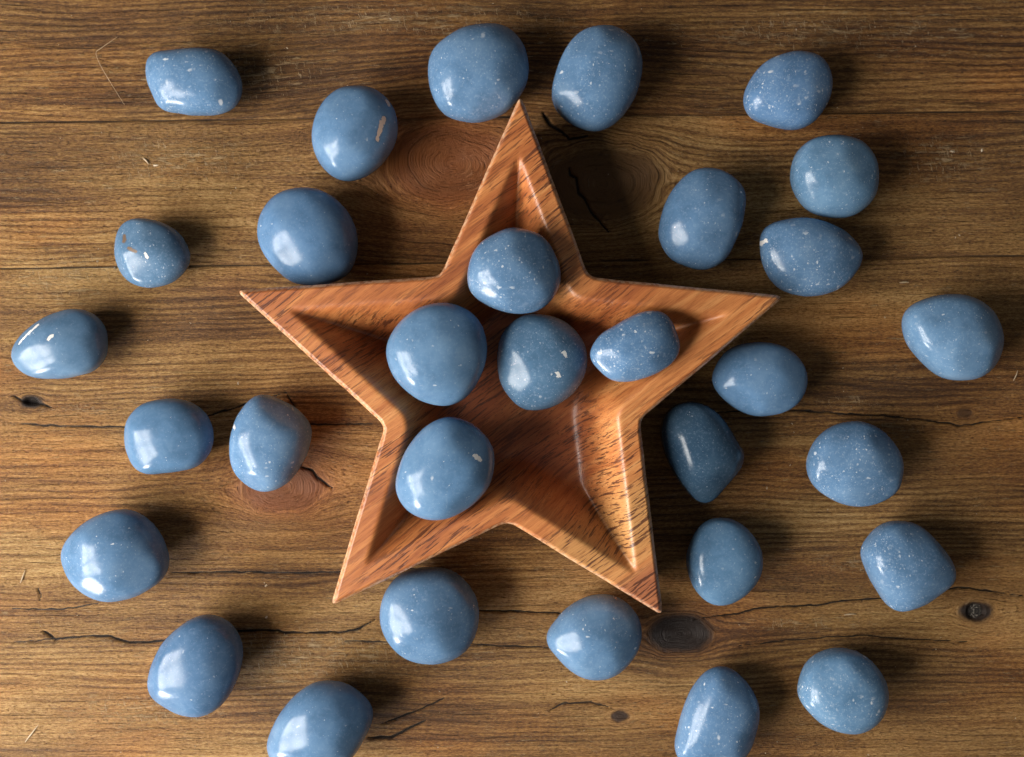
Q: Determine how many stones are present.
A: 31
